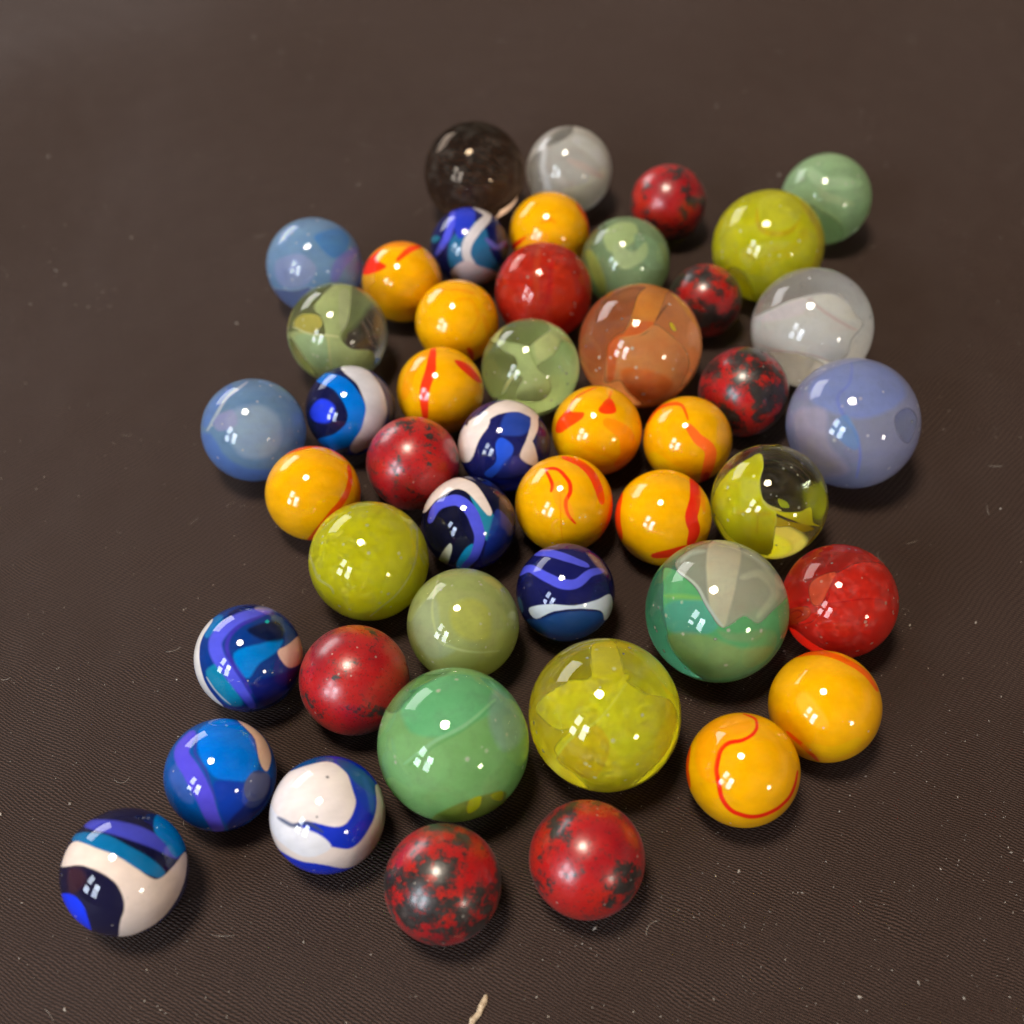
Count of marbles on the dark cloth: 47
